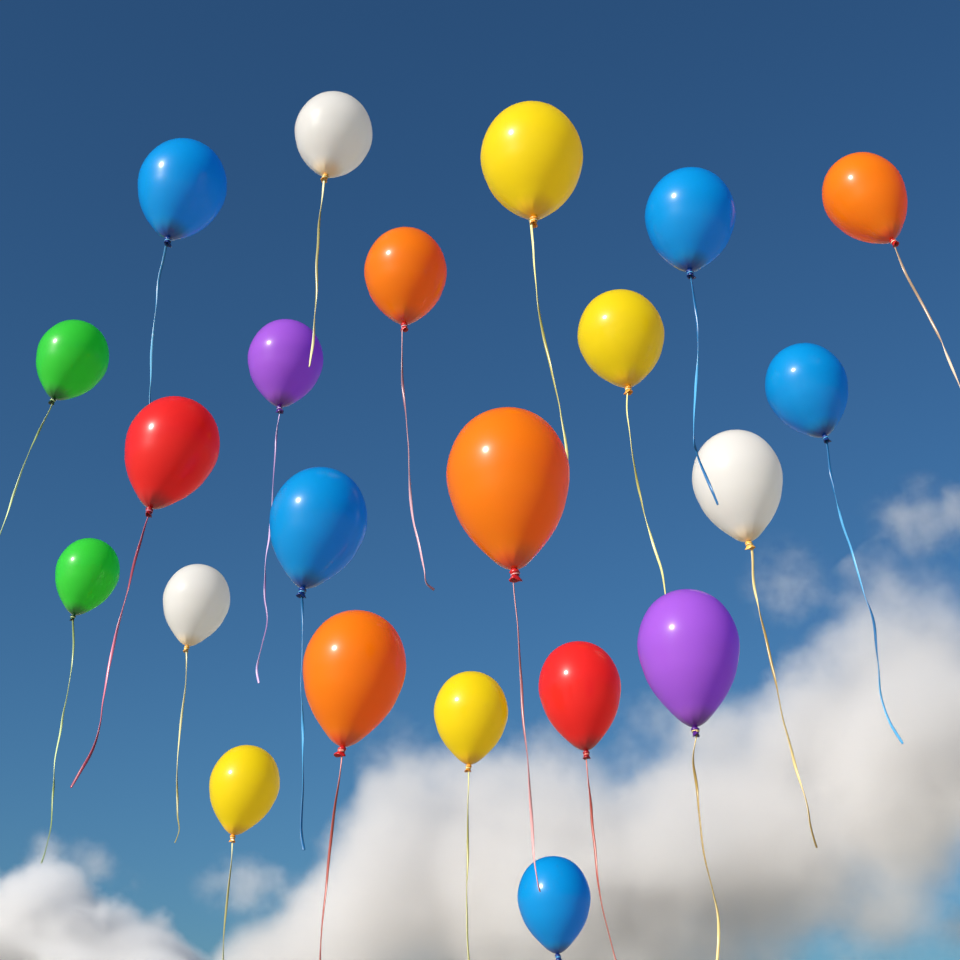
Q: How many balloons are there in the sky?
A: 22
